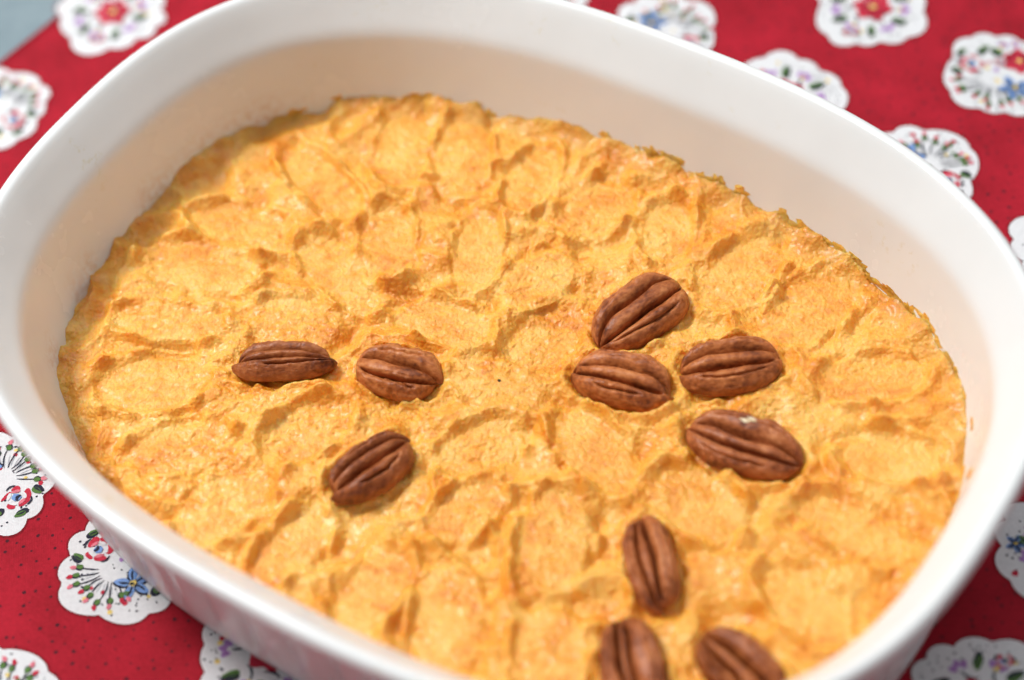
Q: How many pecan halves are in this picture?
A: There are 10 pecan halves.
